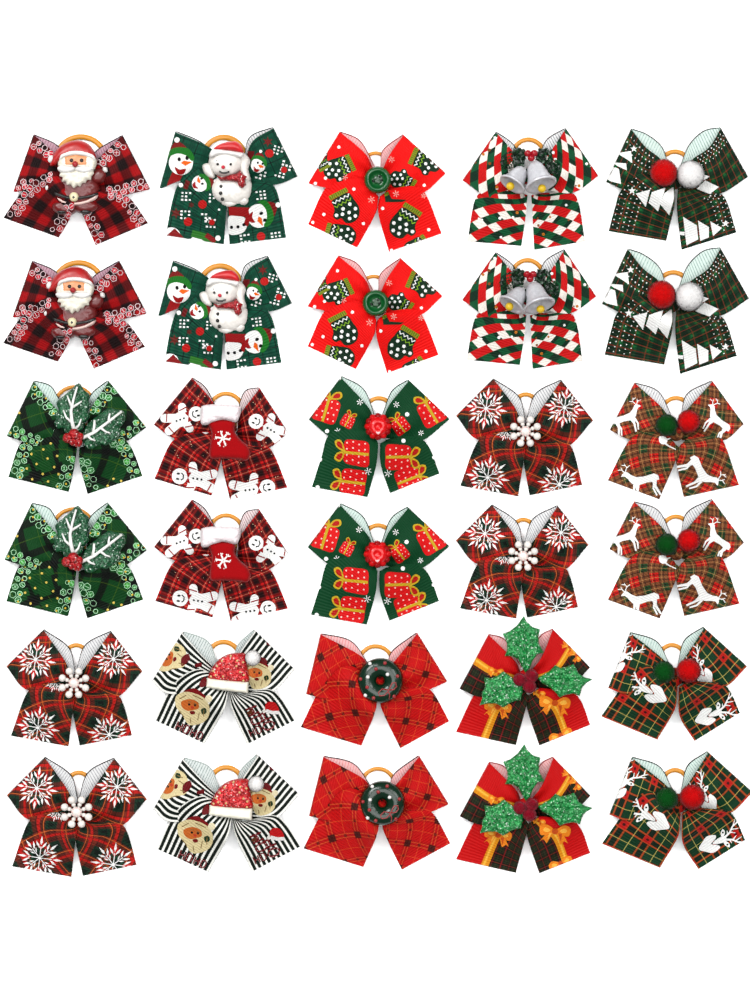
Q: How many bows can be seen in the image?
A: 30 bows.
